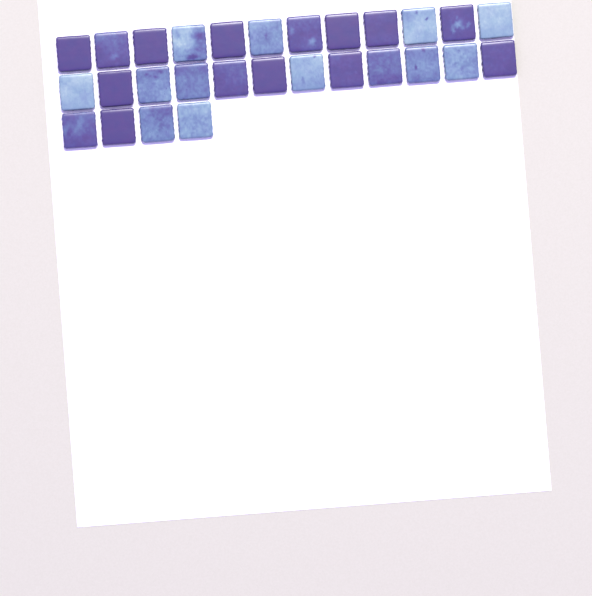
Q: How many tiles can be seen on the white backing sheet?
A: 28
